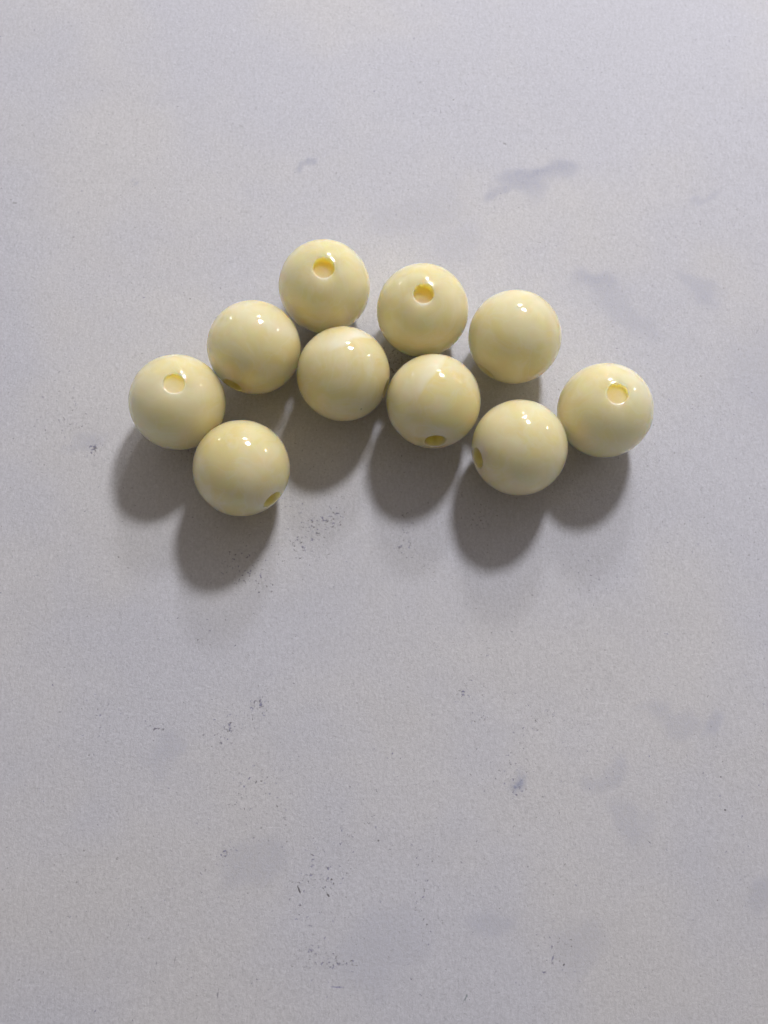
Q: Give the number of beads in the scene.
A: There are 10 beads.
